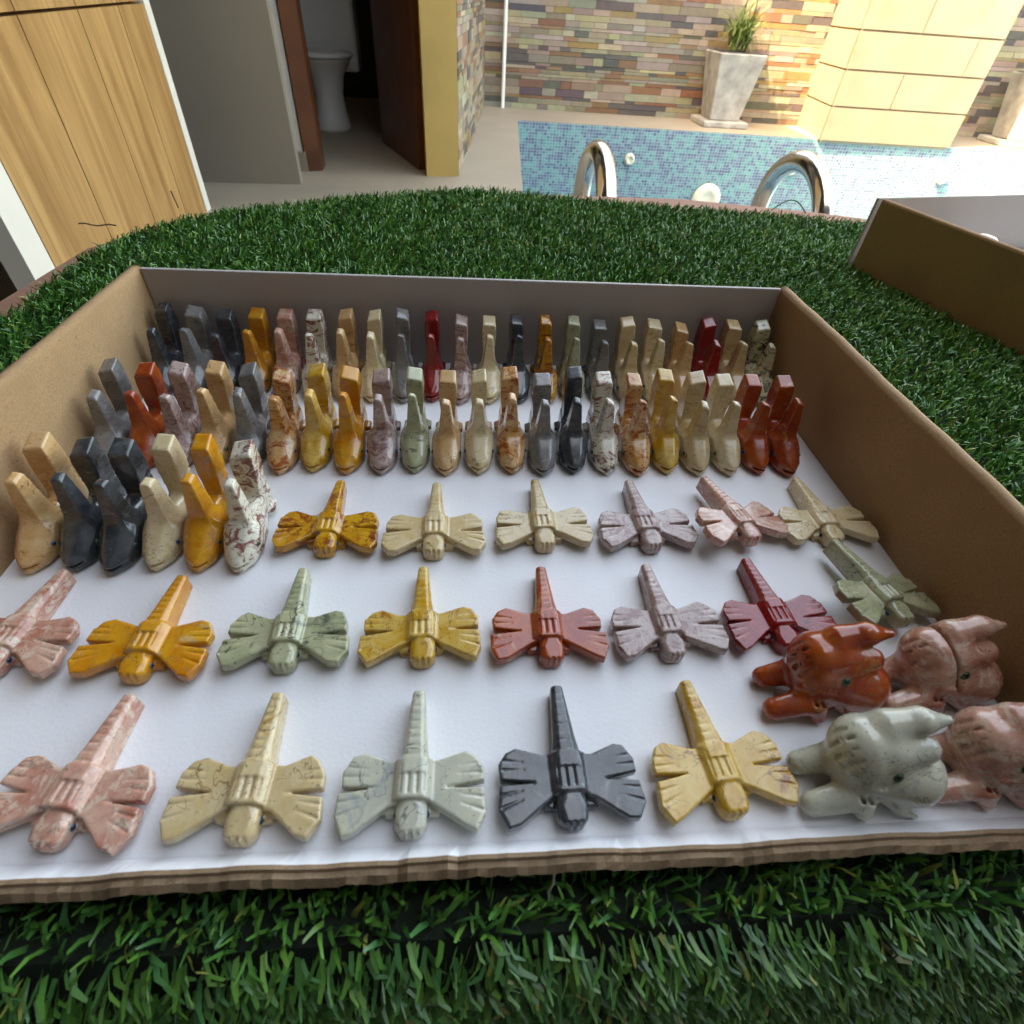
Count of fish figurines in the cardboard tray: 50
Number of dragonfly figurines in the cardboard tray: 19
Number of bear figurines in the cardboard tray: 4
